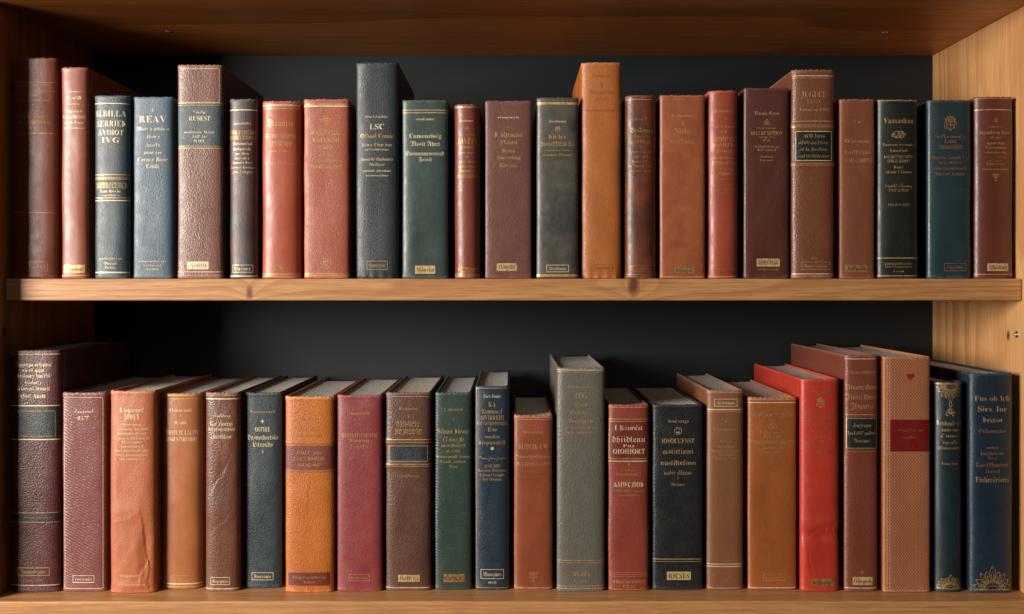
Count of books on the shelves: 45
